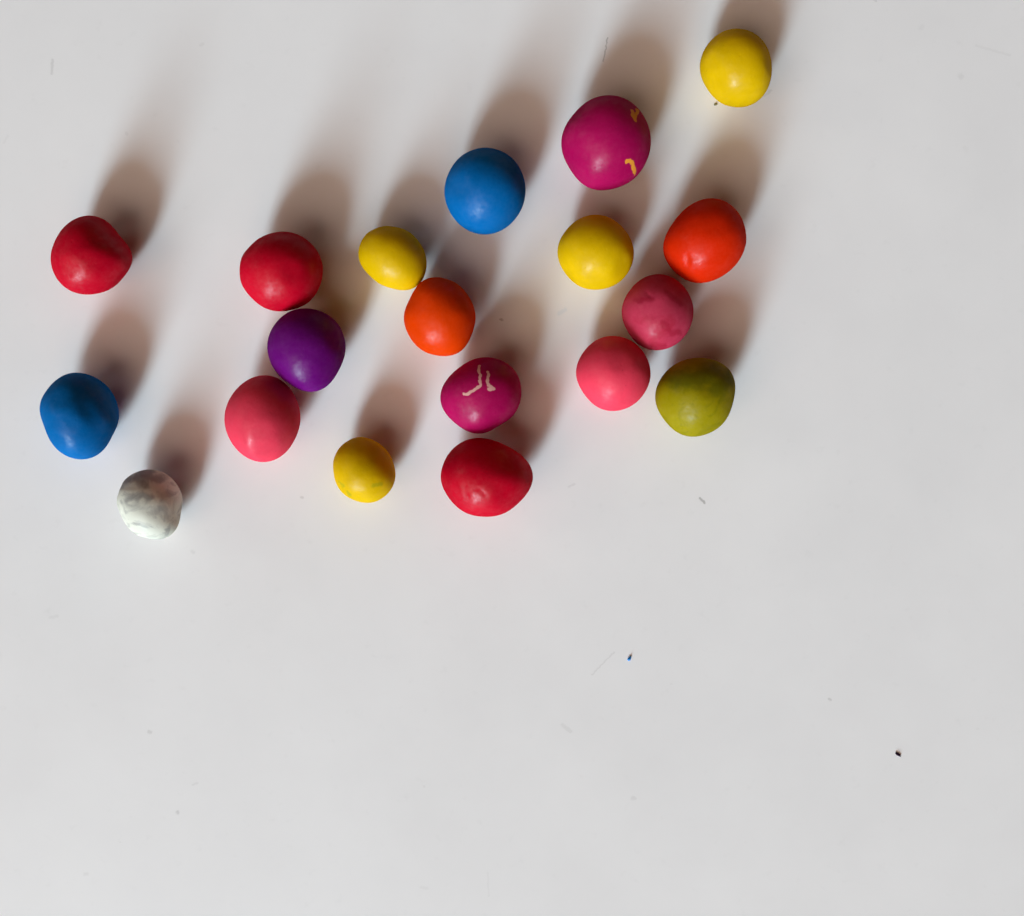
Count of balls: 19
